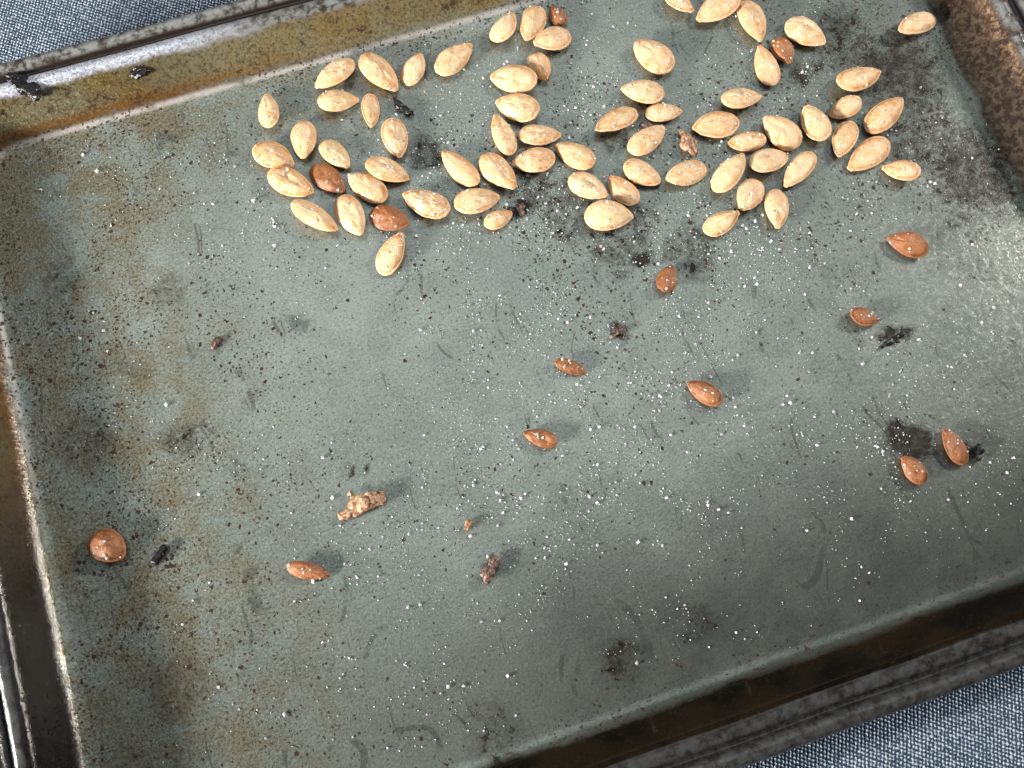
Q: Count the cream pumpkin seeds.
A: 65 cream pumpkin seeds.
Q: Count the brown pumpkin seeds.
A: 14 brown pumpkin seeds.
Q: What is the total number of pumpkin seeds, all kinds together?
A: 79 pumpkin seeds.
